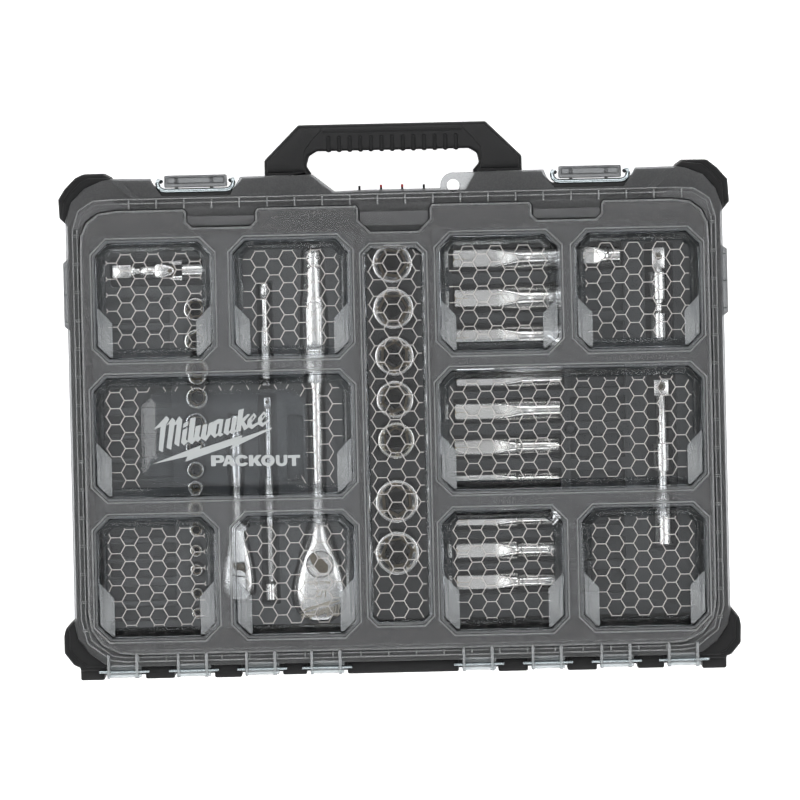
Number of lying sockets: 11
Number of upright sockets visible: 21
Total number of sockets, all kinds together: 32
